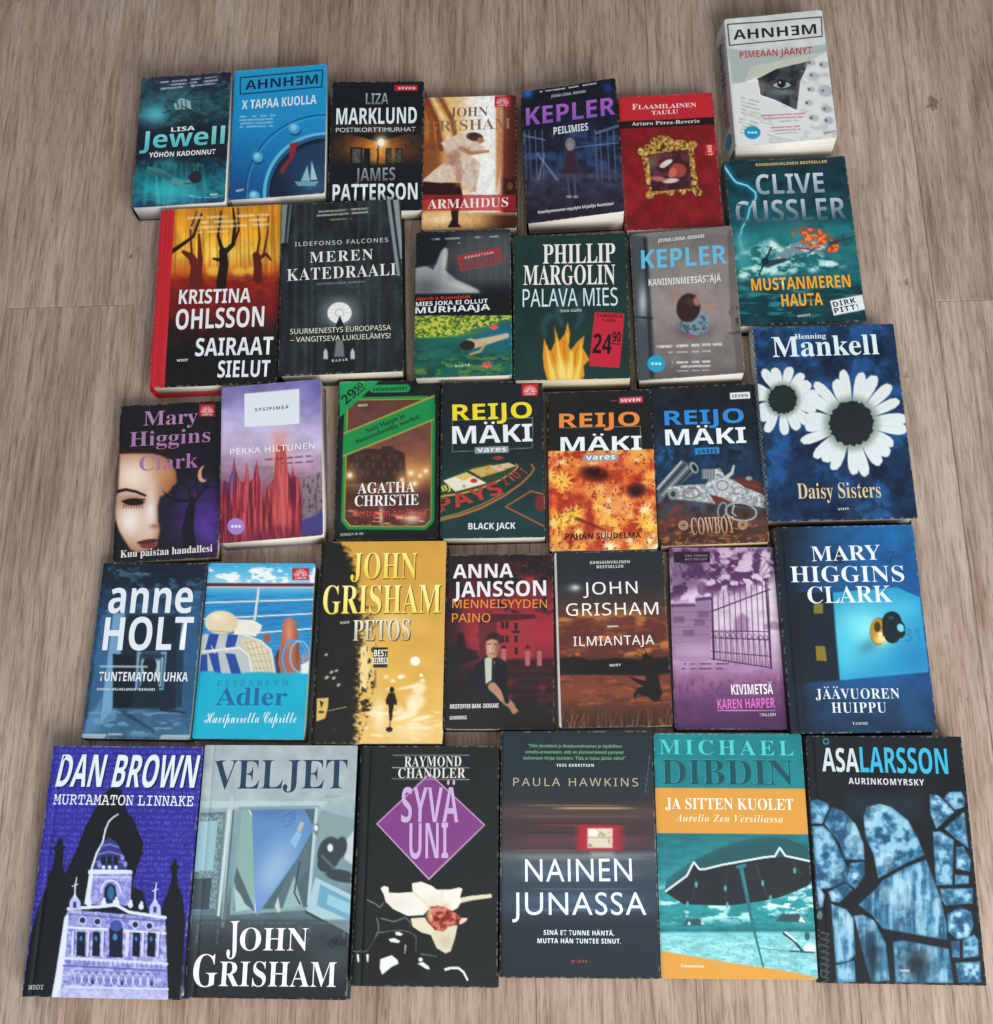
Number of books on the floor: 33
